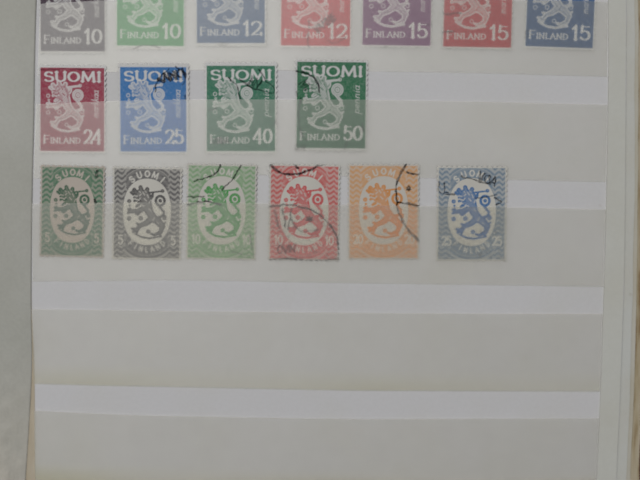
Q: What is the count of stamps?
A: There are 17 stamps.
